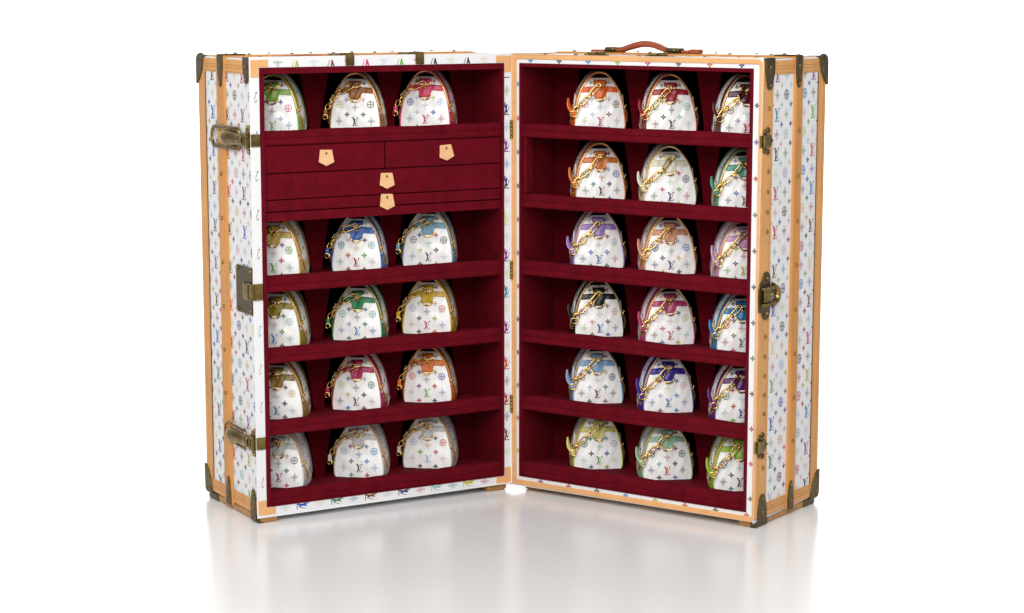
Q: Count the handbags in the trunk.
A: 33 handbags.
